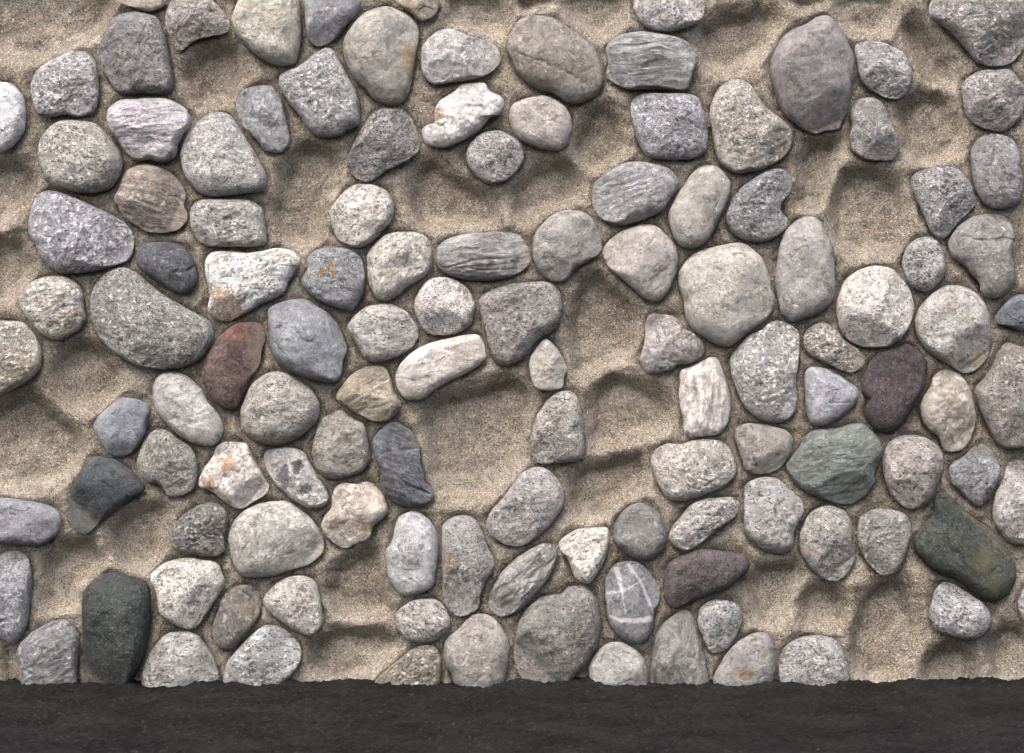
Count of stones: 123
